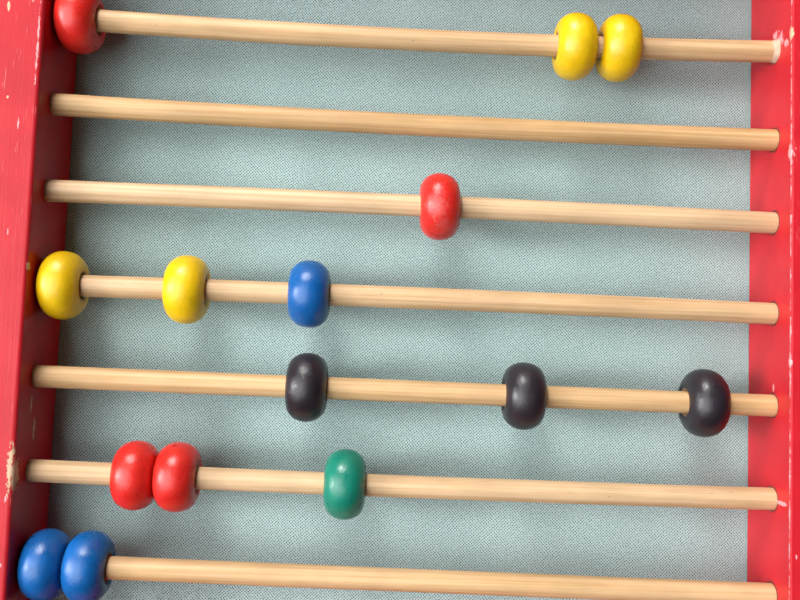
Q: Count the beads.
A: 15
